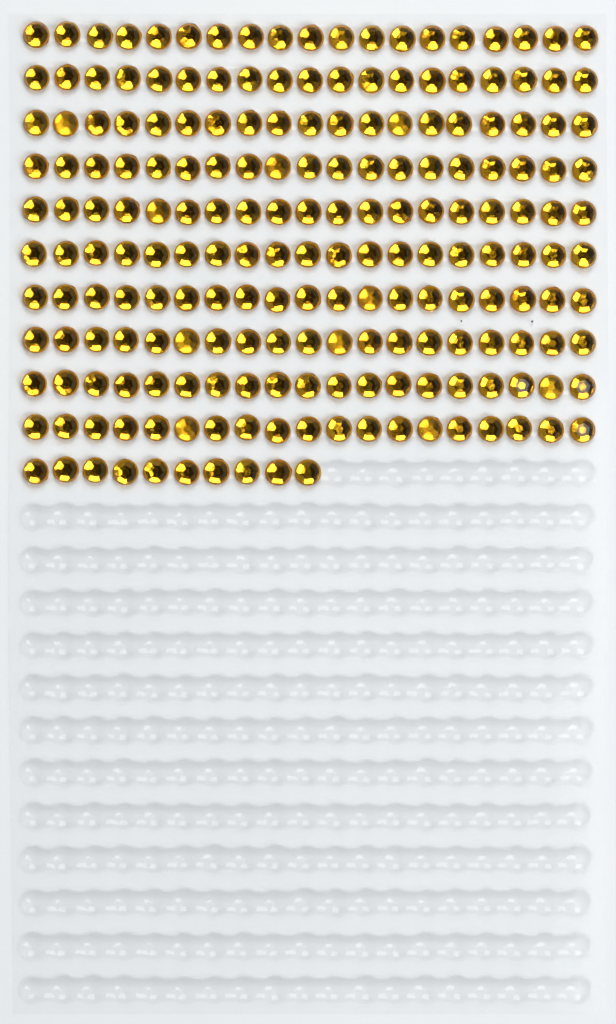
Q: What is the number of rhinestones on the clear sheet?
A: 200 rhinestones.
